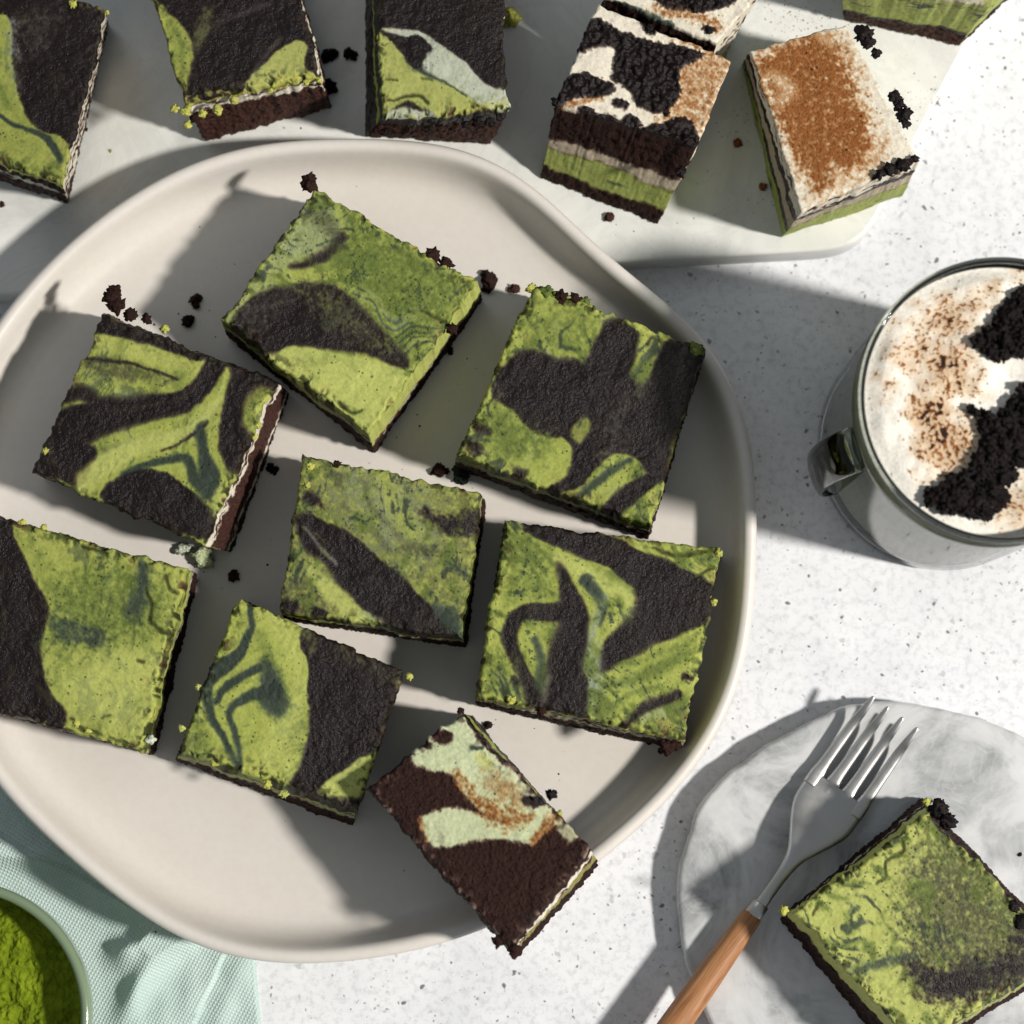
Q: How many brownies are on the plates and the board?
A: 16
